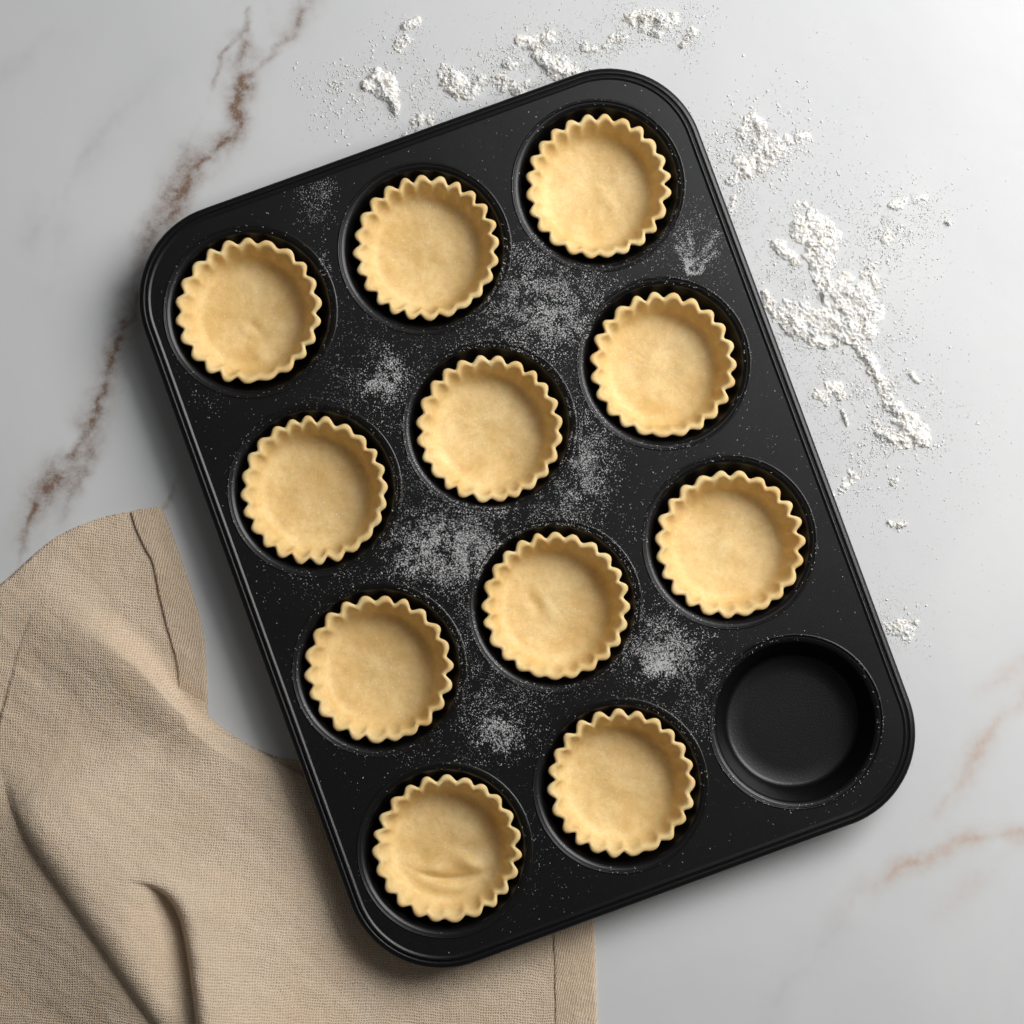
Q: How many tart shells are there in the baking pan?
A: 11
